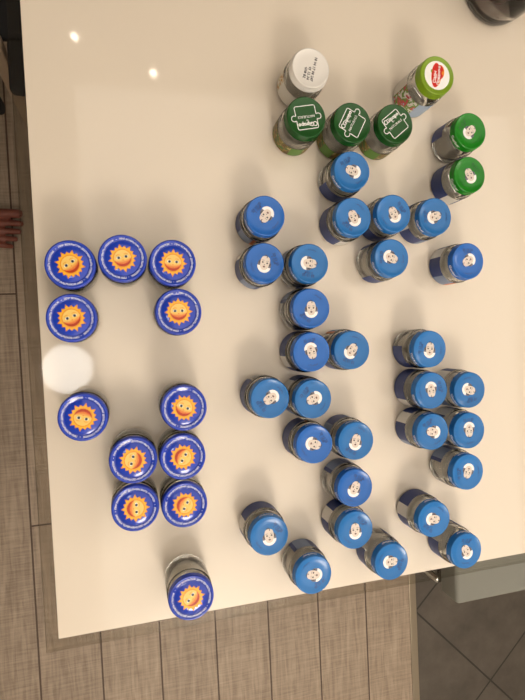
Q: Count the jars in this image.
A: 48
